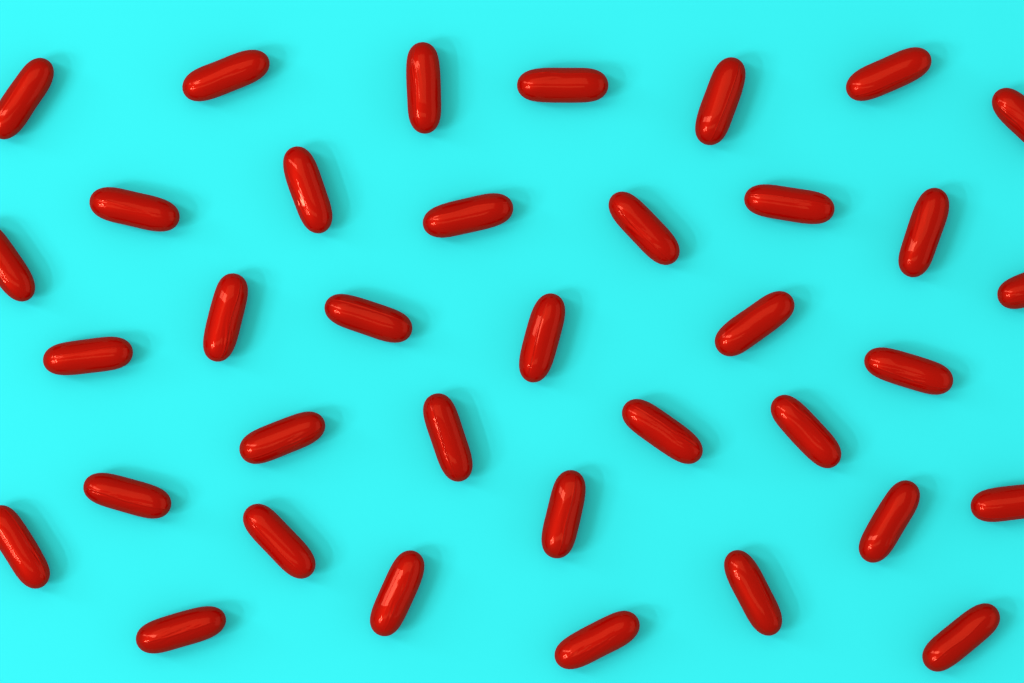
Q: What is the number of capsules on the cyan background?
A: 36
